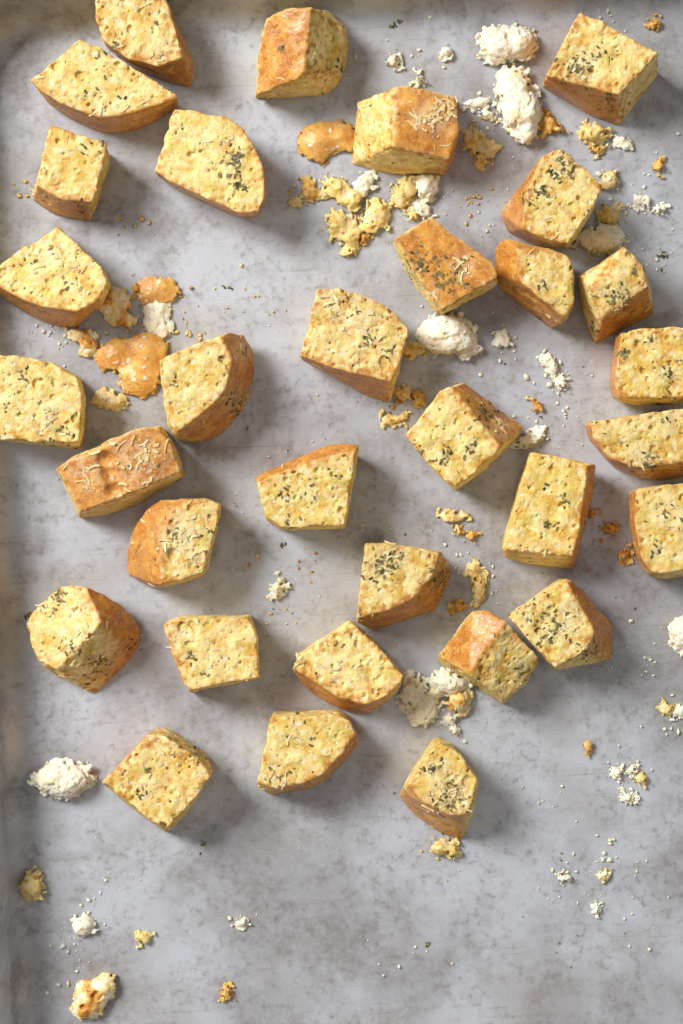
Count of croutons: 32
